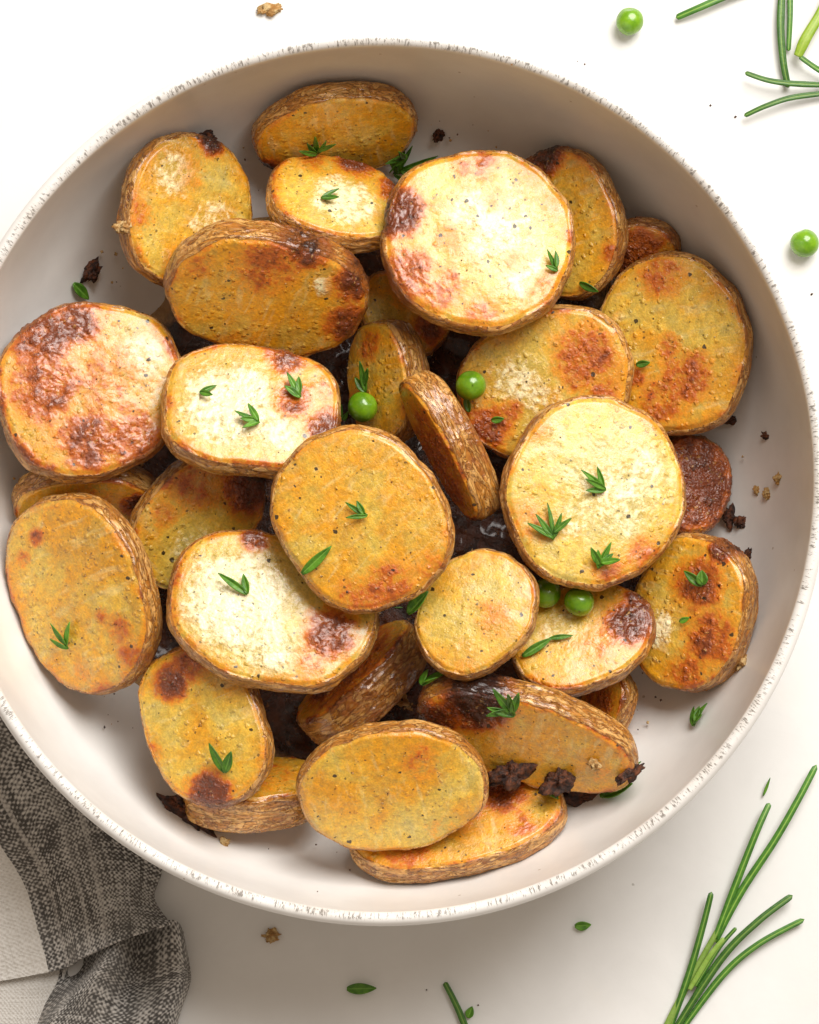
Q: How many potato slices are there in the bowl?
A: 31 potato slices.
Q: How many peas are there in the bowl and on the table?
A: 6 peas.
